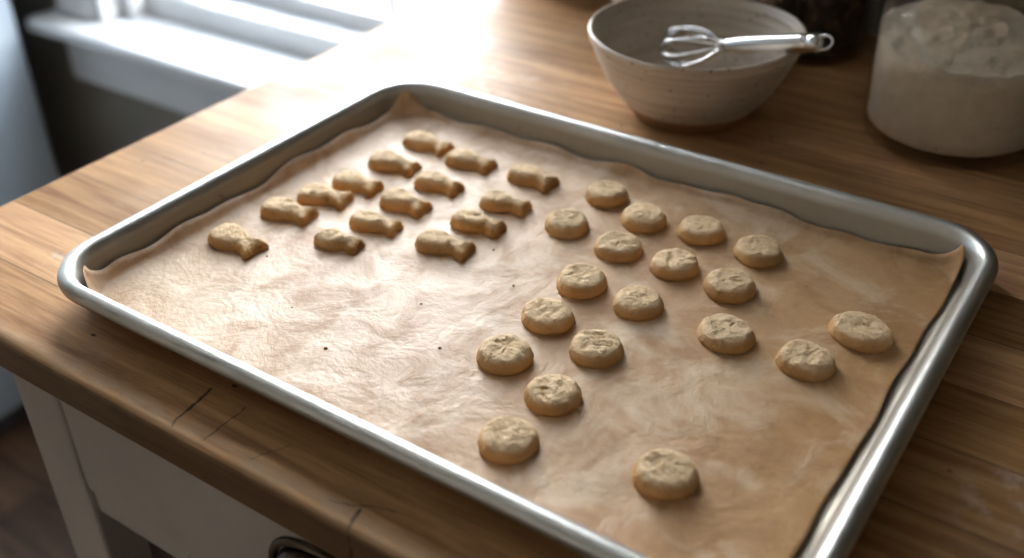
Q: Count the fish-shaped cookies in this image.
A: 15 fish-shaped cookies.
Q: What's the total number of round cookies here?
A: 19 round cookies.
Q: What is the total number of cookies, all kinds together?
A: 34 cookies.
